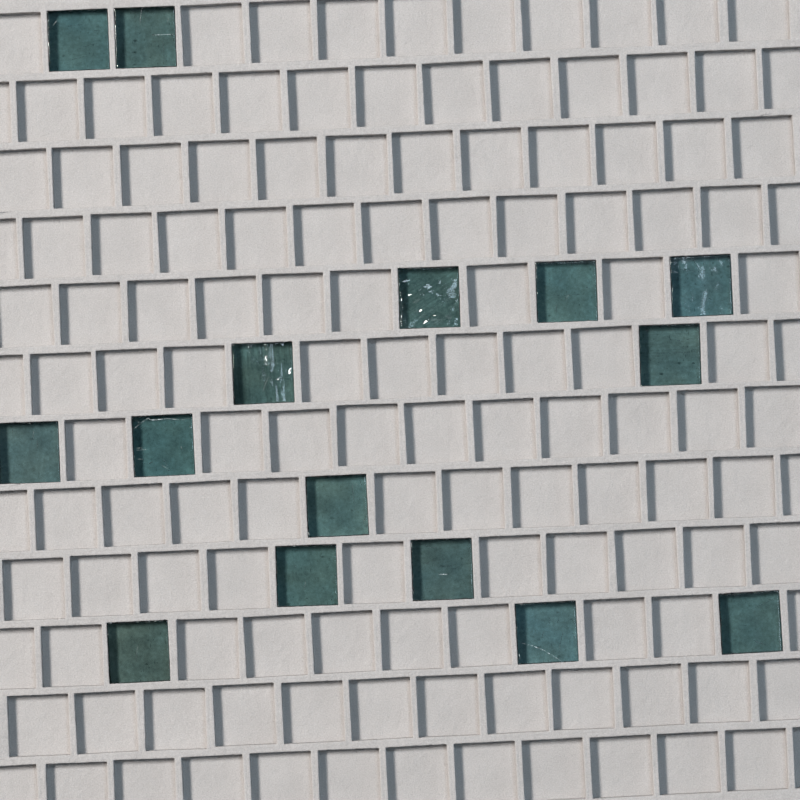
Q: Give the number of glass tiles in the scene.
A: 15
